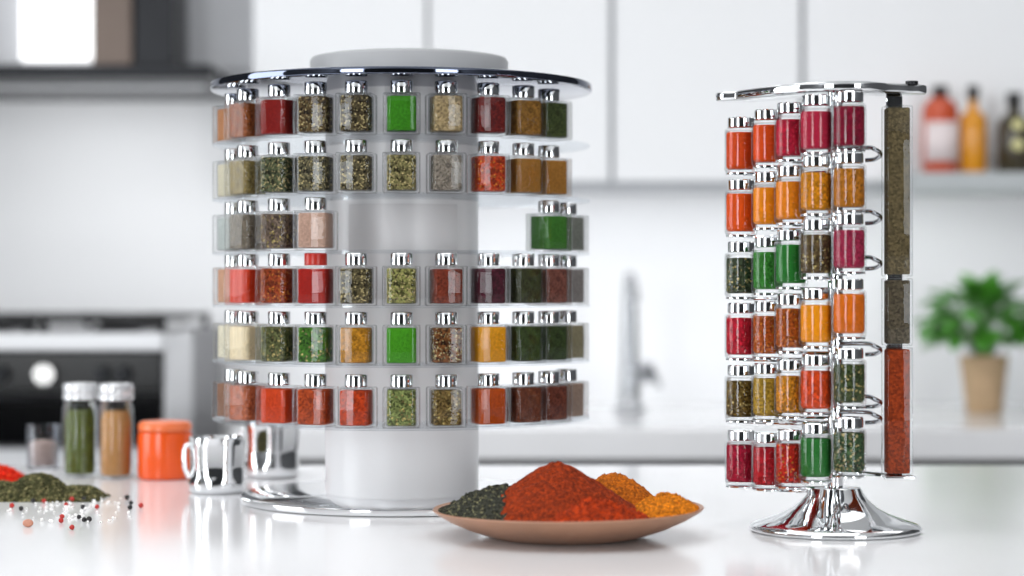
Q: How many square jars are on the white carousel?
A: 59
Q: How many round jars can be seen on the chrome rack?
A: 30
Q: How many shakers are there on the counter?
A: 2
